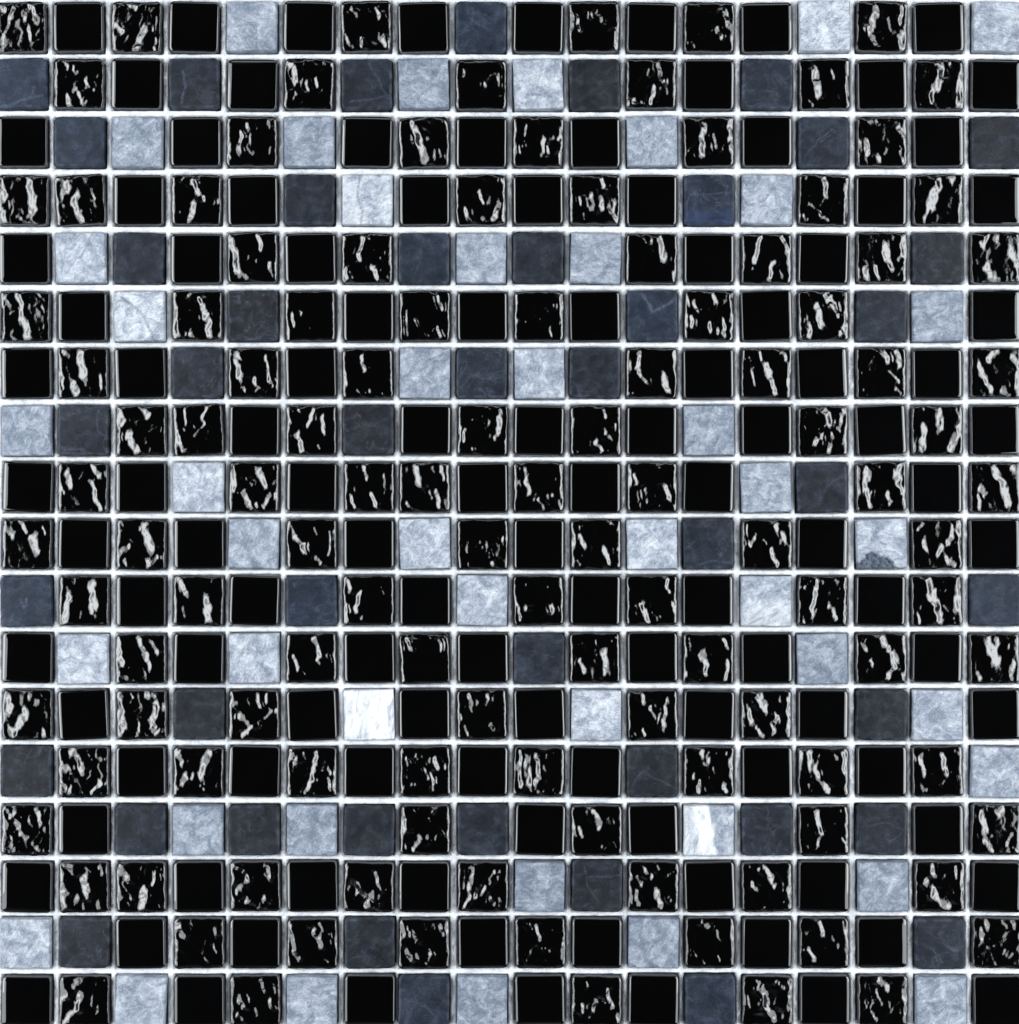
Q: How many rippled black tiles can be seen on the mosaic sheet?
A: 119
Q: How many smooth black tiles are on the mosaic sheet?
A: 115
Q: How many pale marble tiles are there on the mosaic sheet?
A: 45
